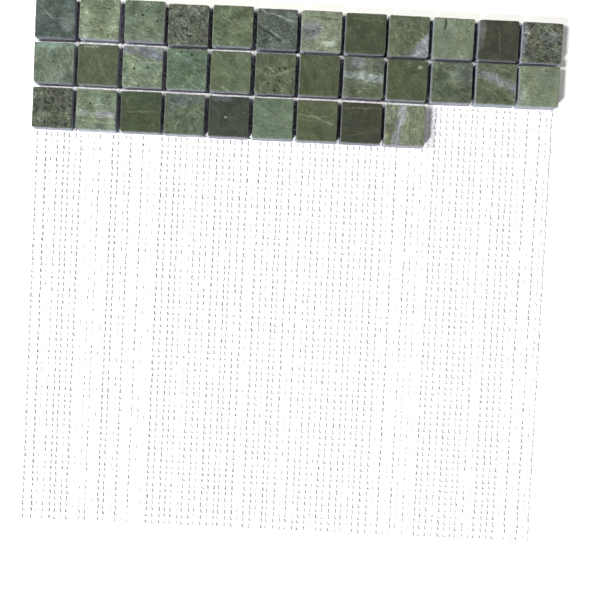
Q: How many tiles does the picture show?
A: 33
